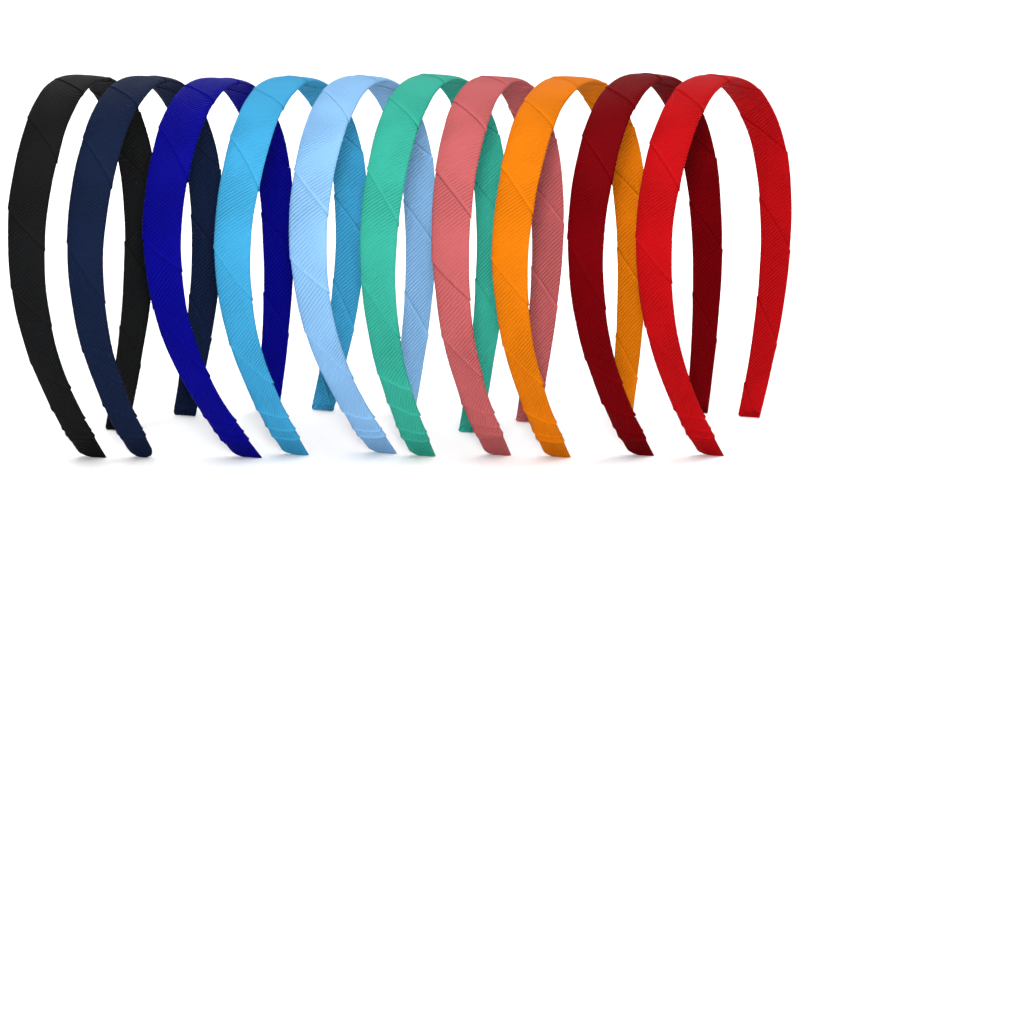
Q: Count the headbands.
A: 10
